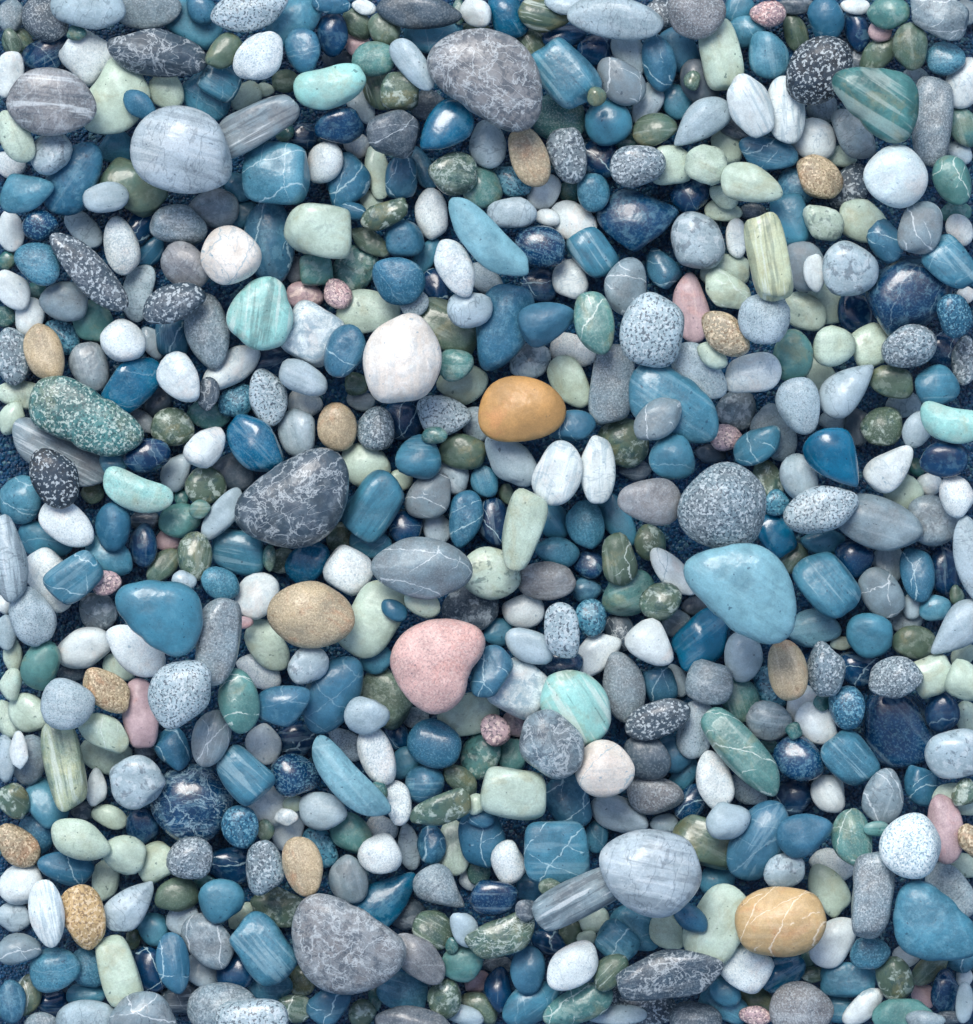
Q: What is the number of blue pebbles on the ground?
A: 200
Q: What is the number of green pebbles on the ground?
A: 196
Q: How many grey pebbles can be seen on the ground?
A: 200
